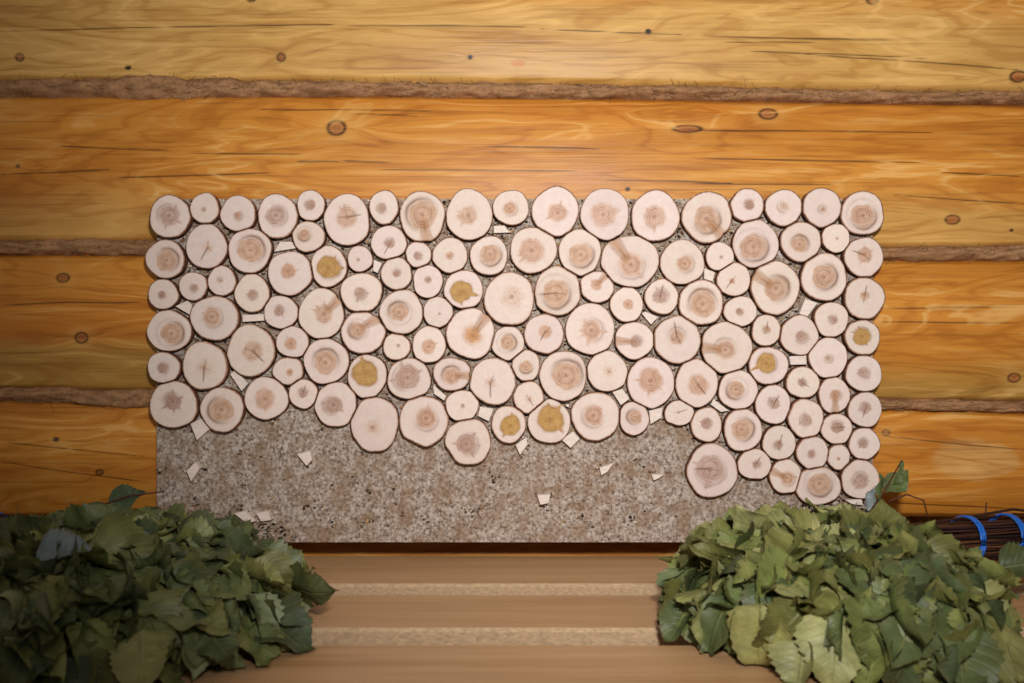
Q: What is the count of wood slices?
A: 128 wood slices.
